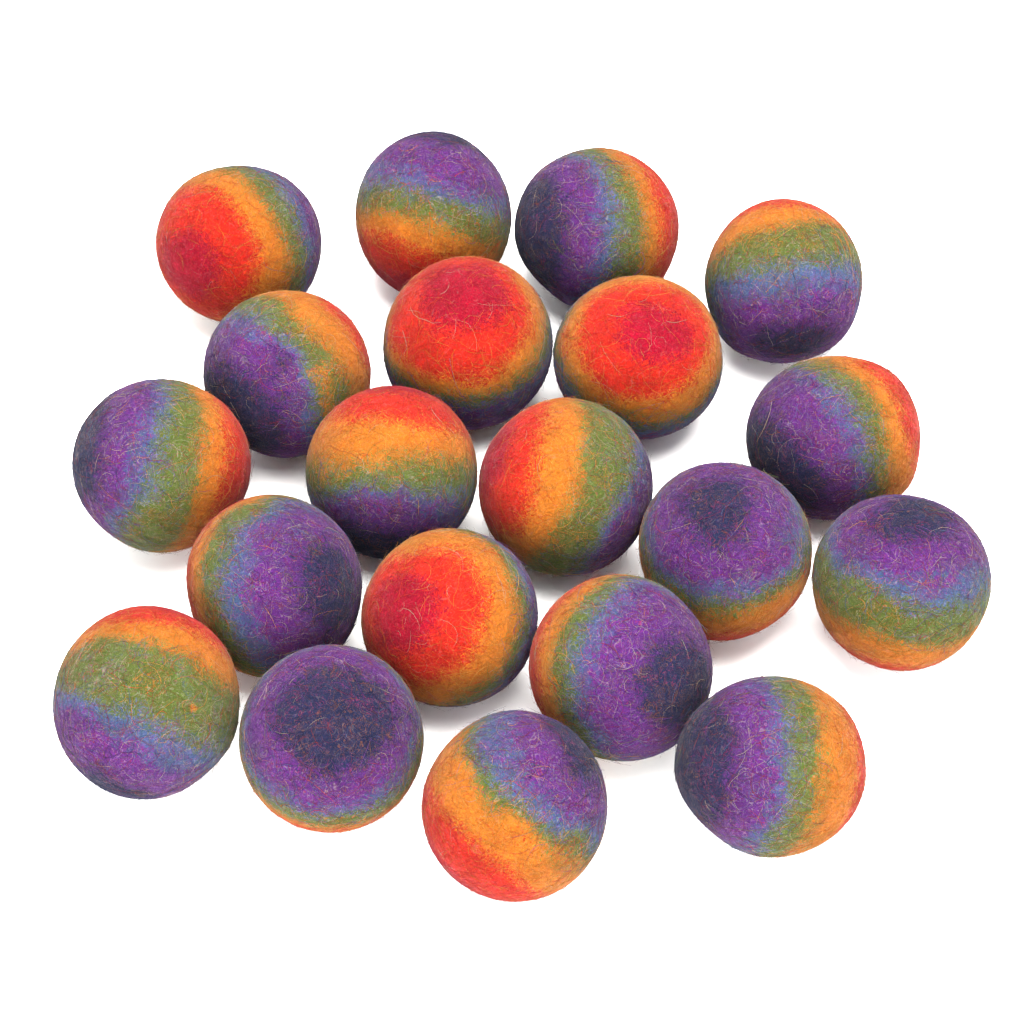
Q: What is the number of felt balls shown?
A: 20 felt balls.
